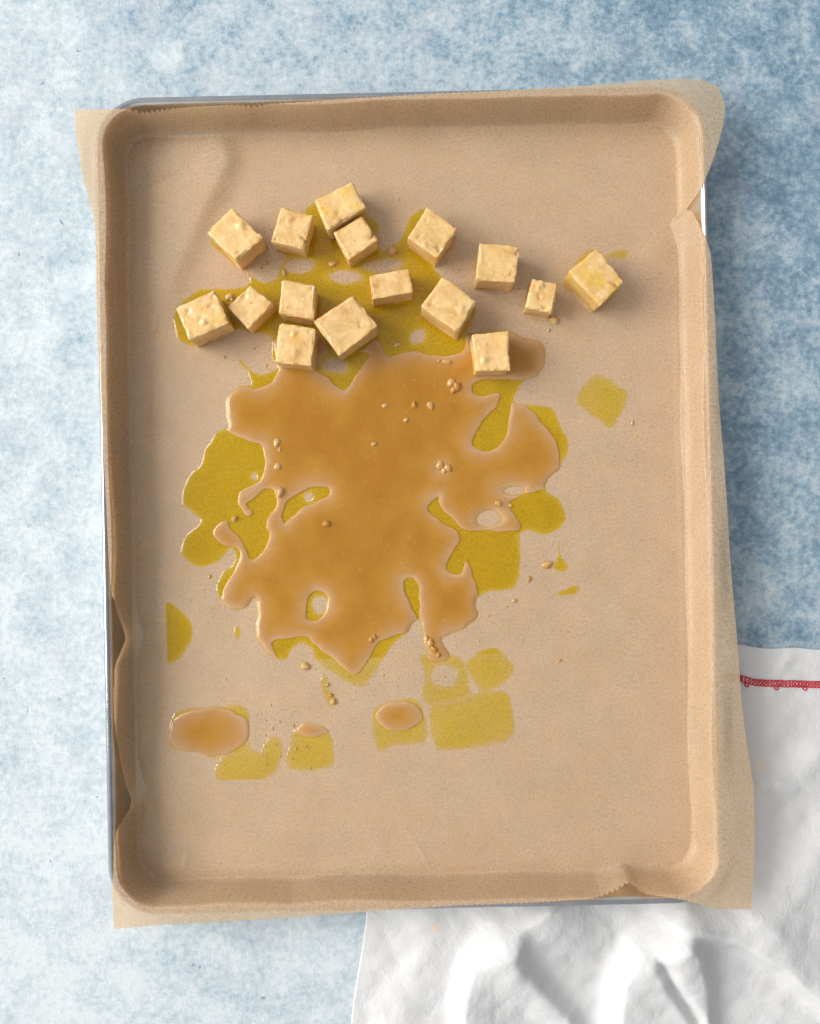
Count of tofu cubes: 16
